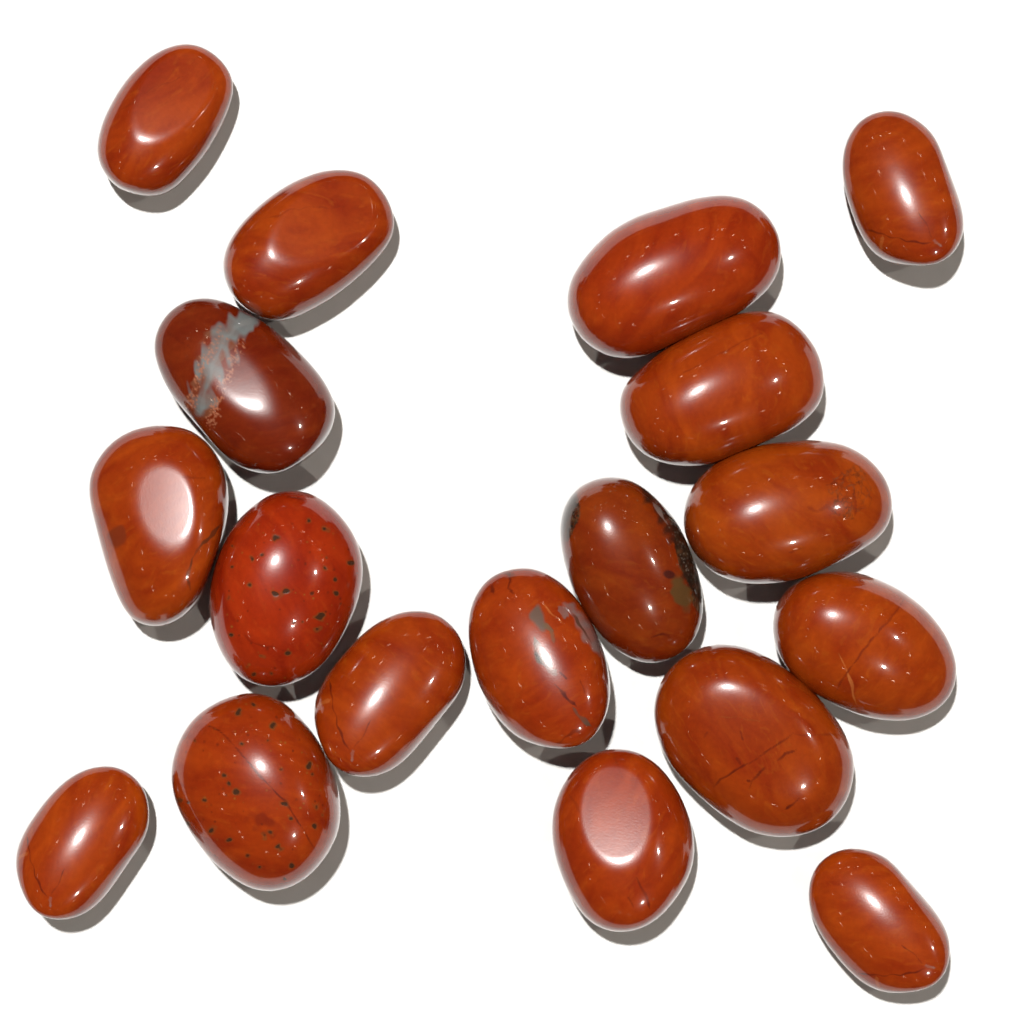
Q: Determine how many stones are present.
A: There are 18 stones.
